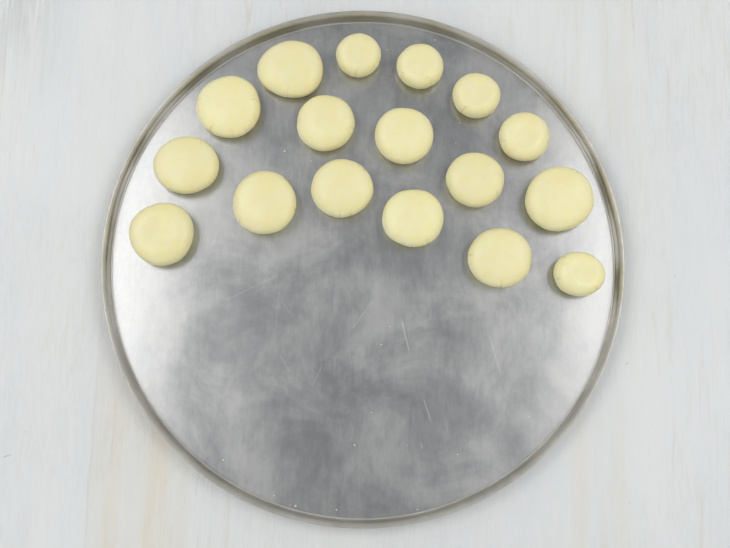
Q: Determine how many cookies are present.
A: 17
